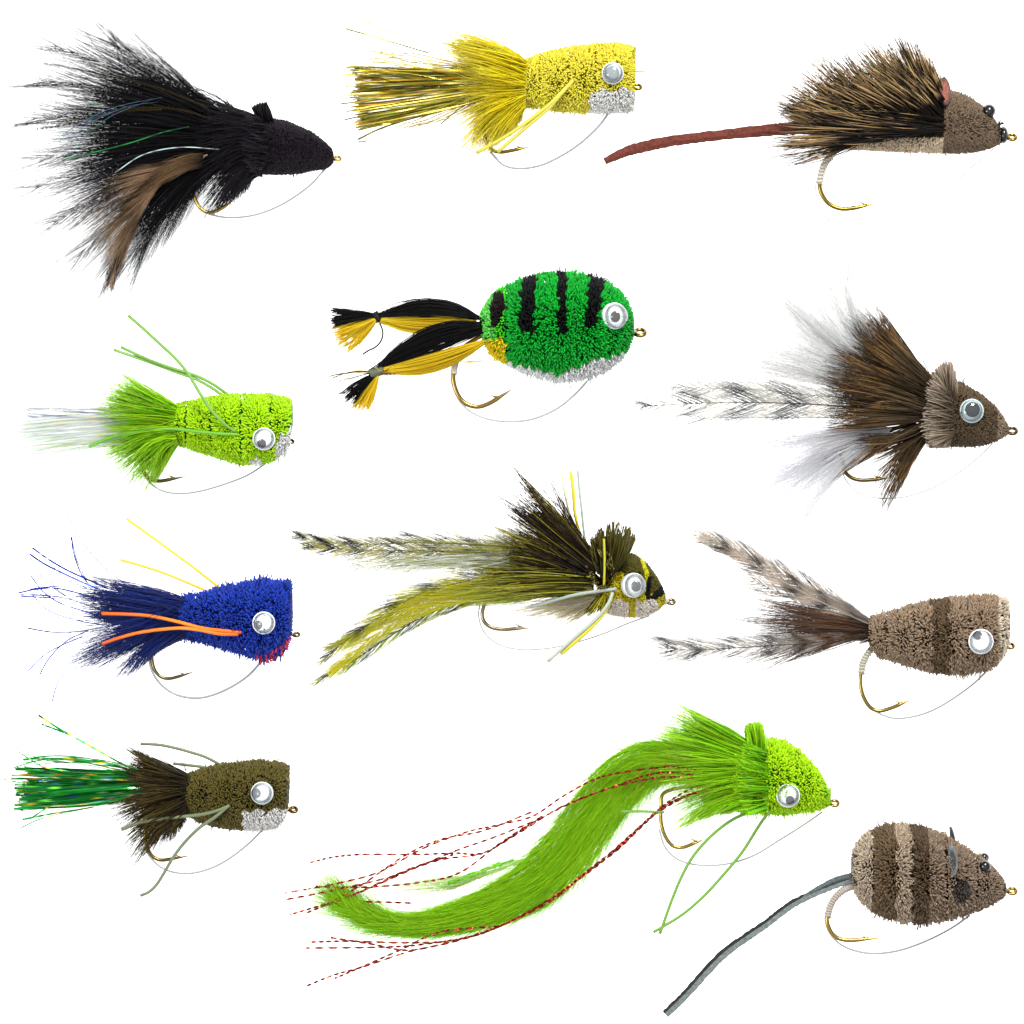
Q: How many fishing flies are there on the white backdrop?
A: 12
